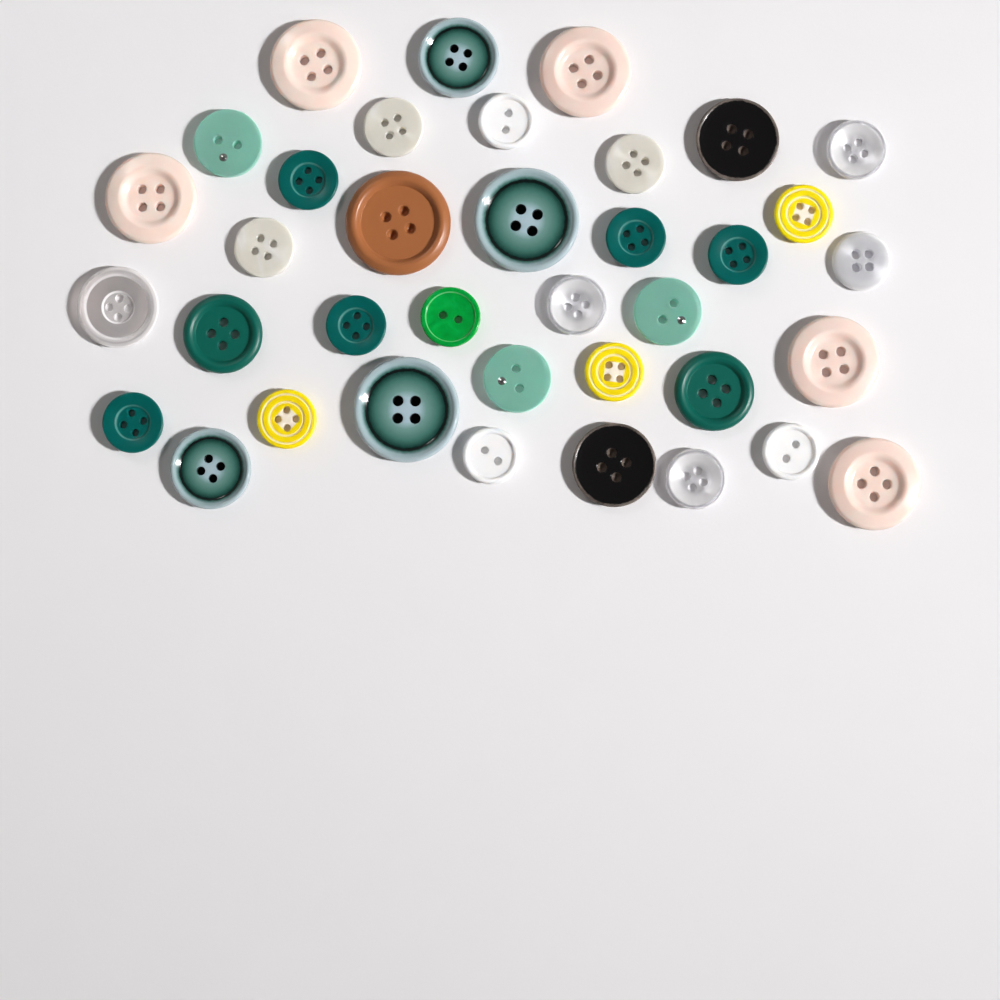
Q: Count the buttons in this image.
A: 37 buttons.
